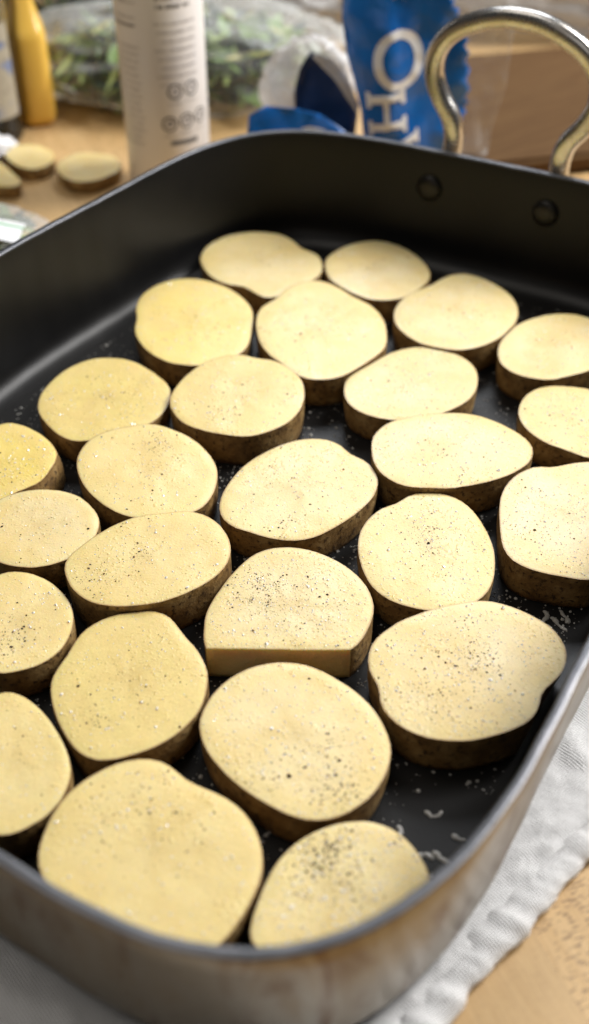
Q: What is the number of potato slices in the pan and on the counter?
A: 29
